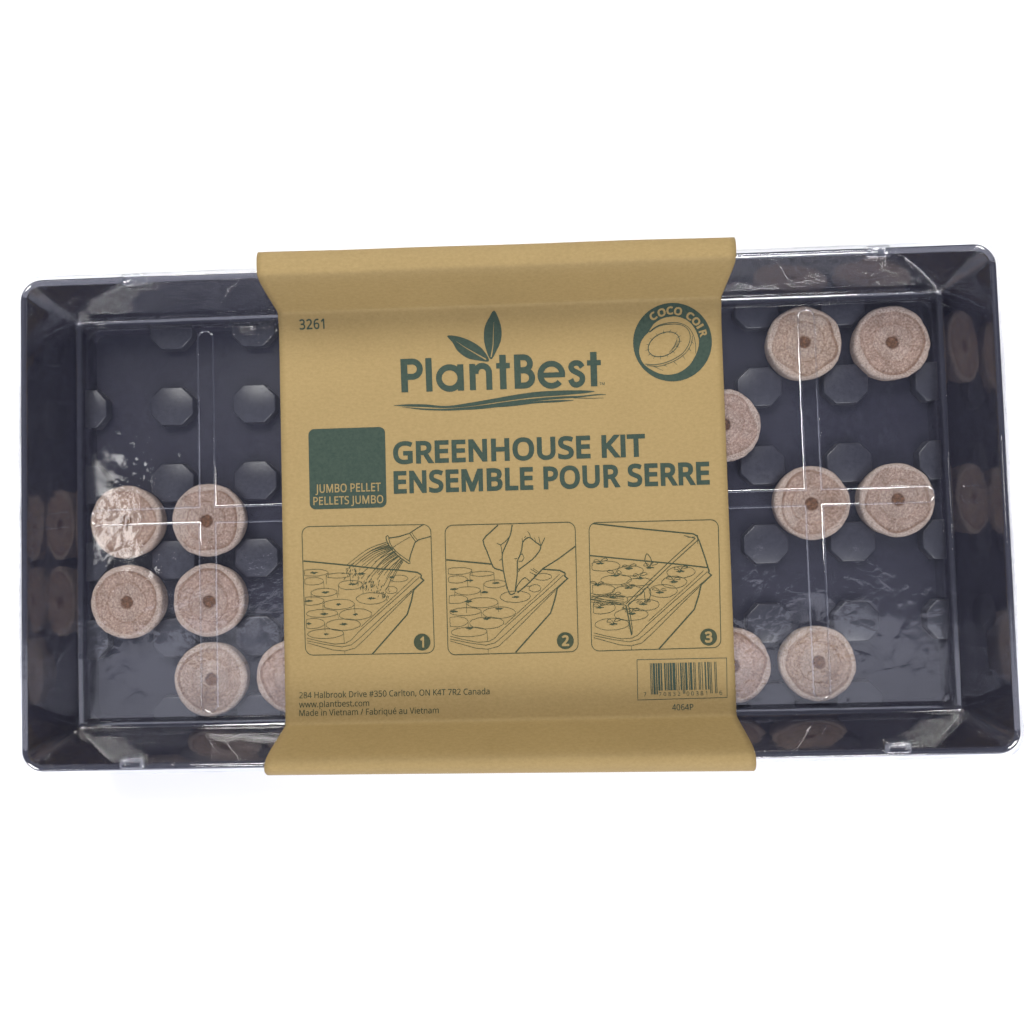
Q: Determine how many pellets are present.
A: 13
